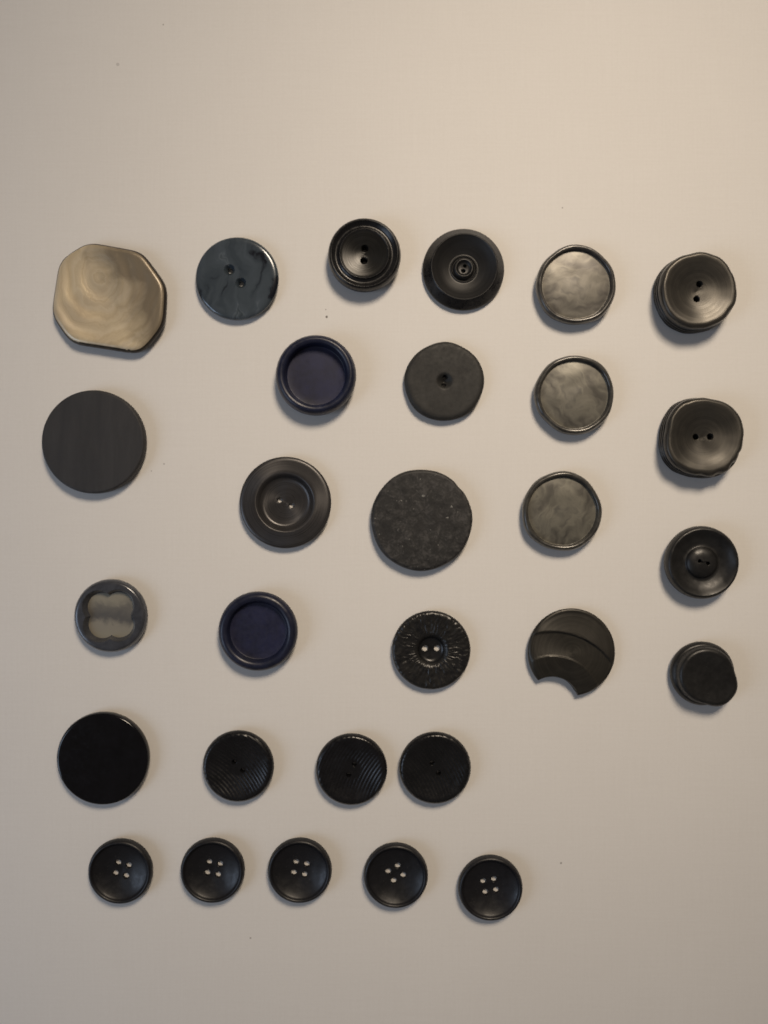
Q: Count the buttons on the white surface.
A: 29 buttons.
